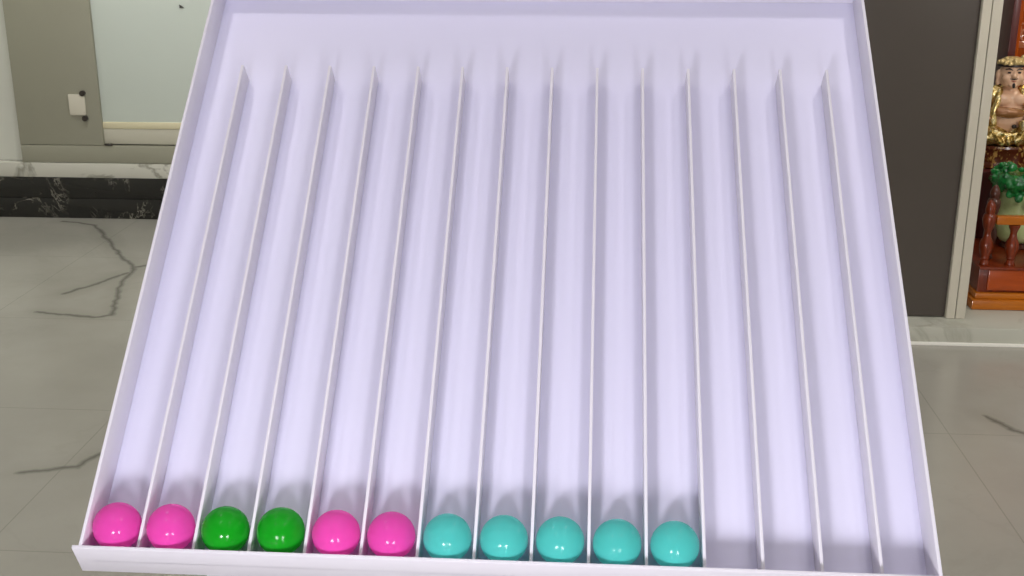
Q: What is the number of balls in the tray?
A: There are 11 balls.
